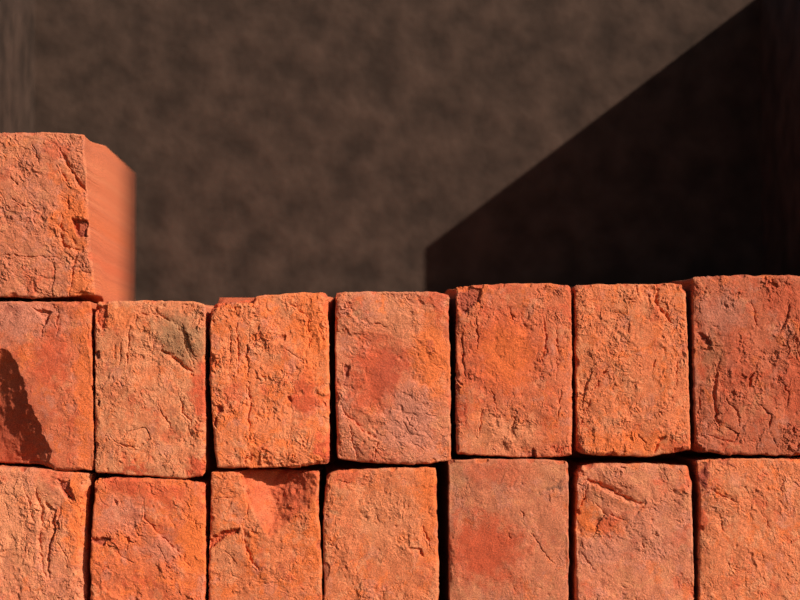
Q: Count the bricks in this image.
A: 15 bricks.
